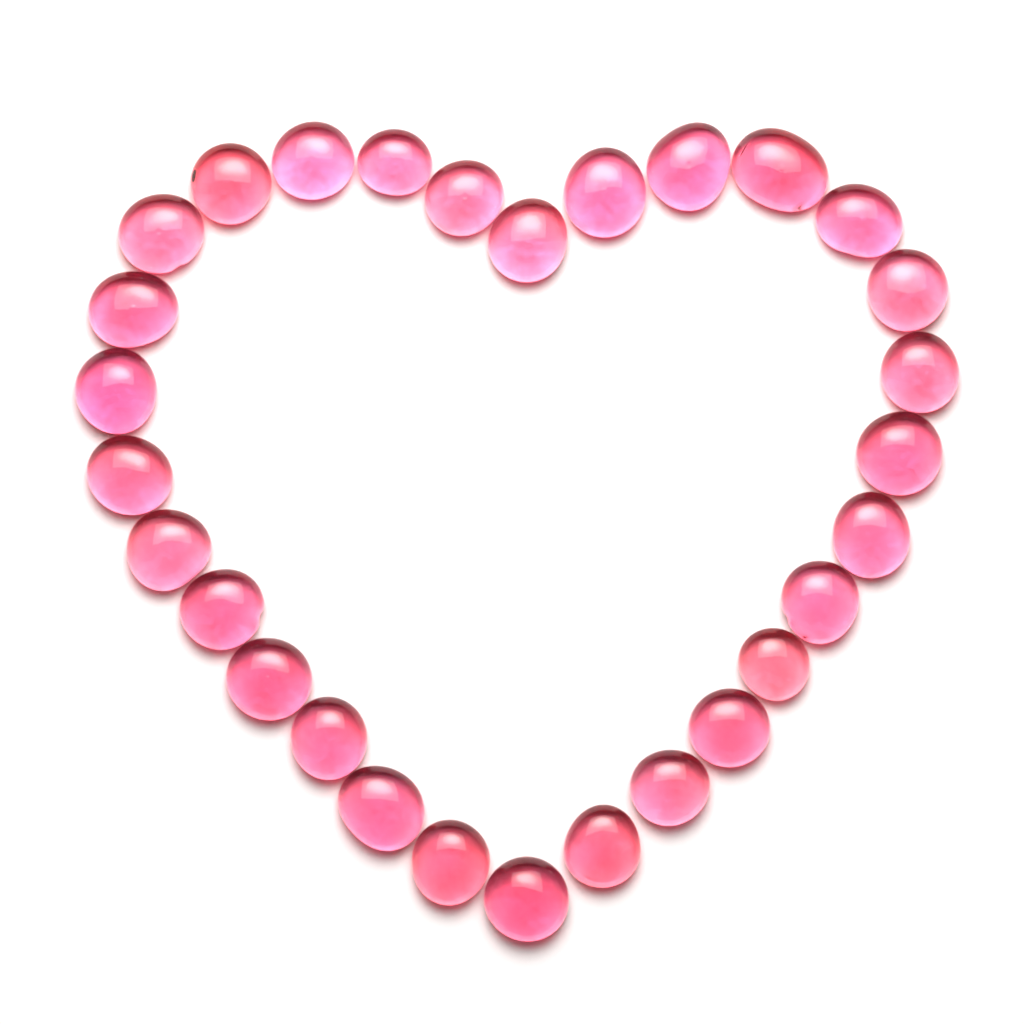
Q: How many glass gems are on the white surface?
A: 29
